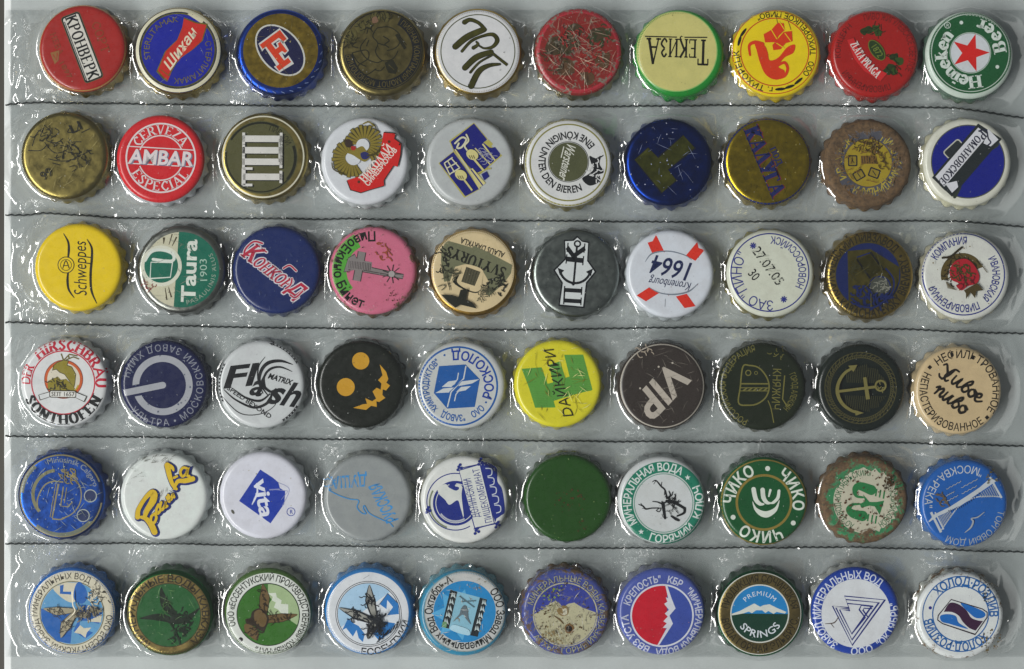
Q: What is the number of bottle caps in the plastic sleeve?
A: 60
